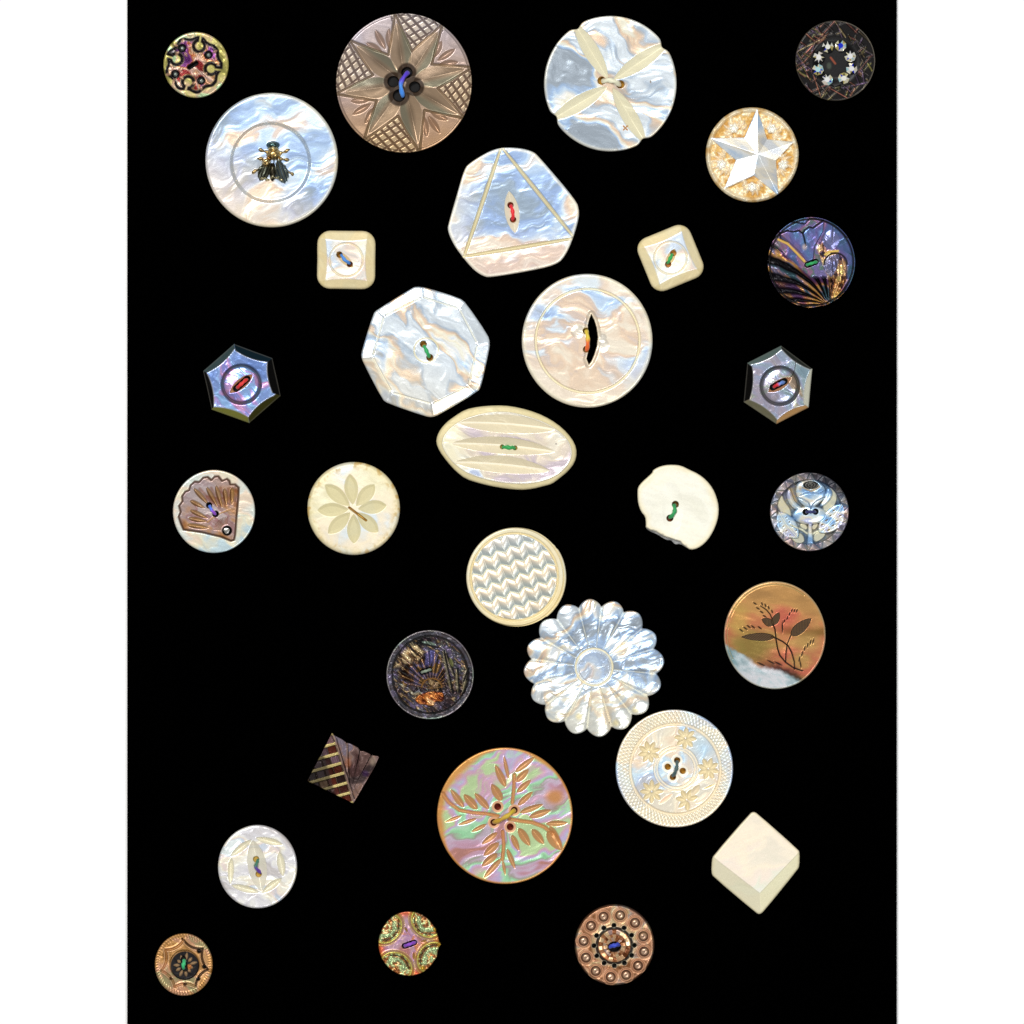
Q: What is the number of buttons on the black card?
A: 31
